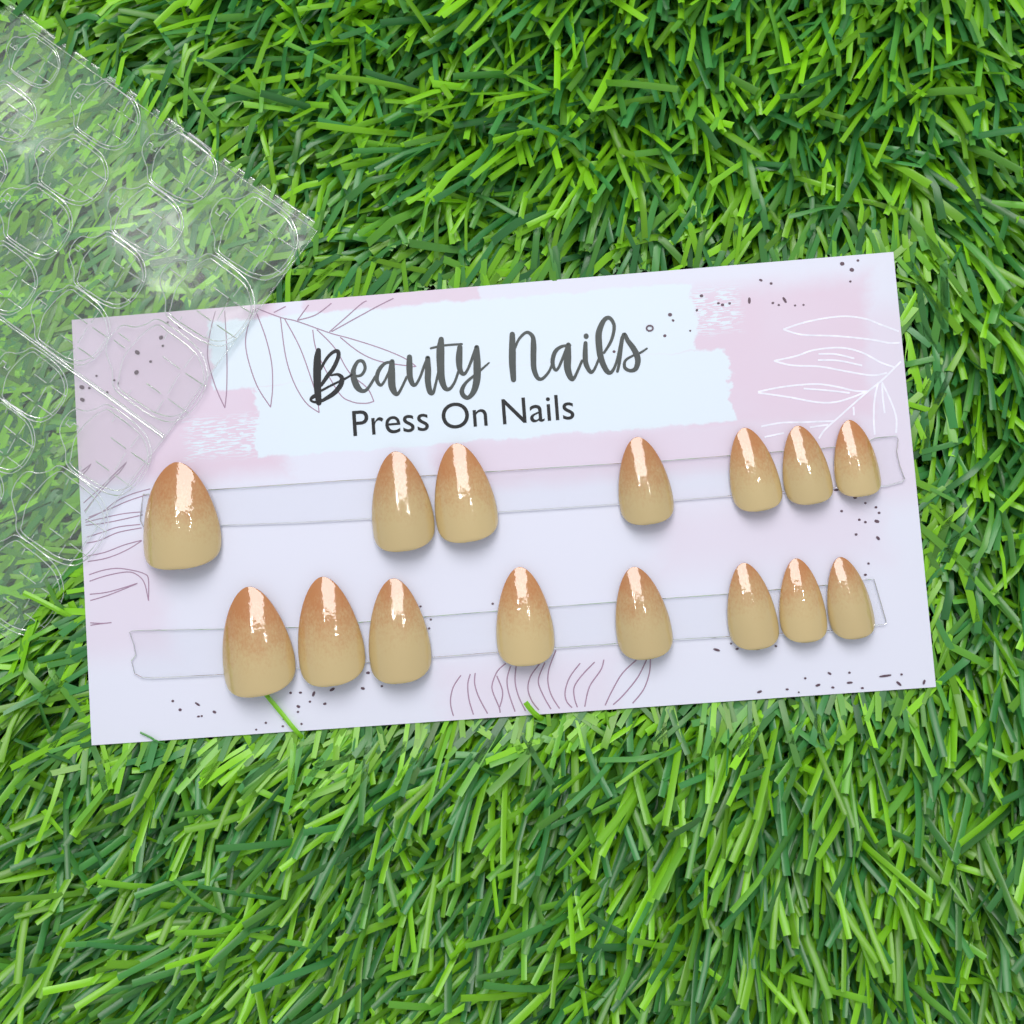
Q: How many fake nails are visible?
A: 15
